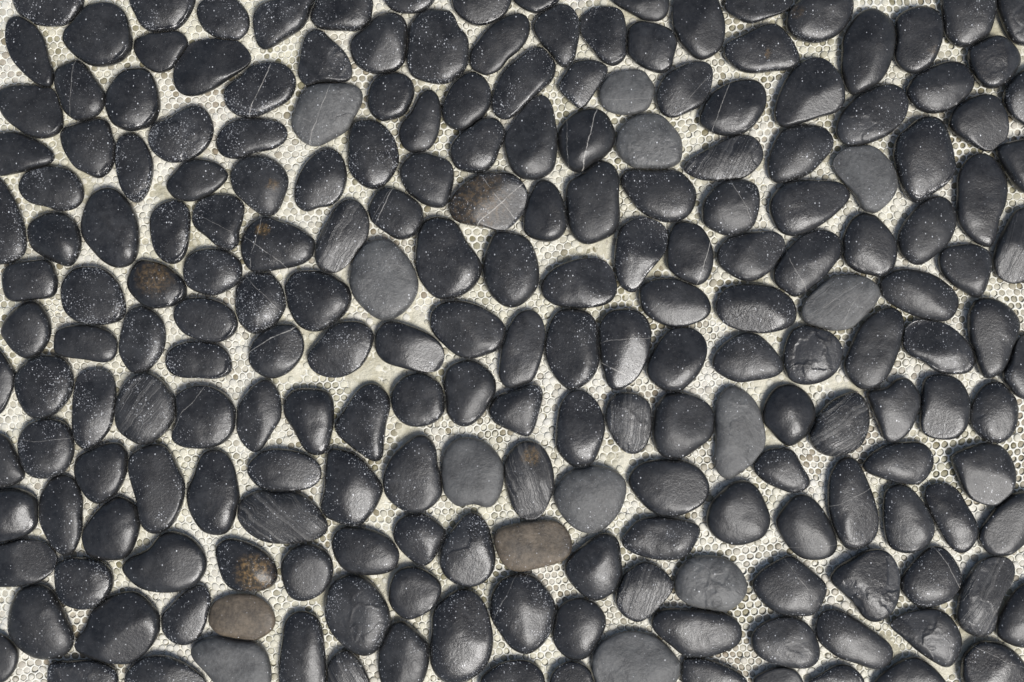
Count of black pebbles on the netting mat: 200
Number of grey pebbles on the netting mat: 12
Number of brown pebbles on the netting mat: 2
